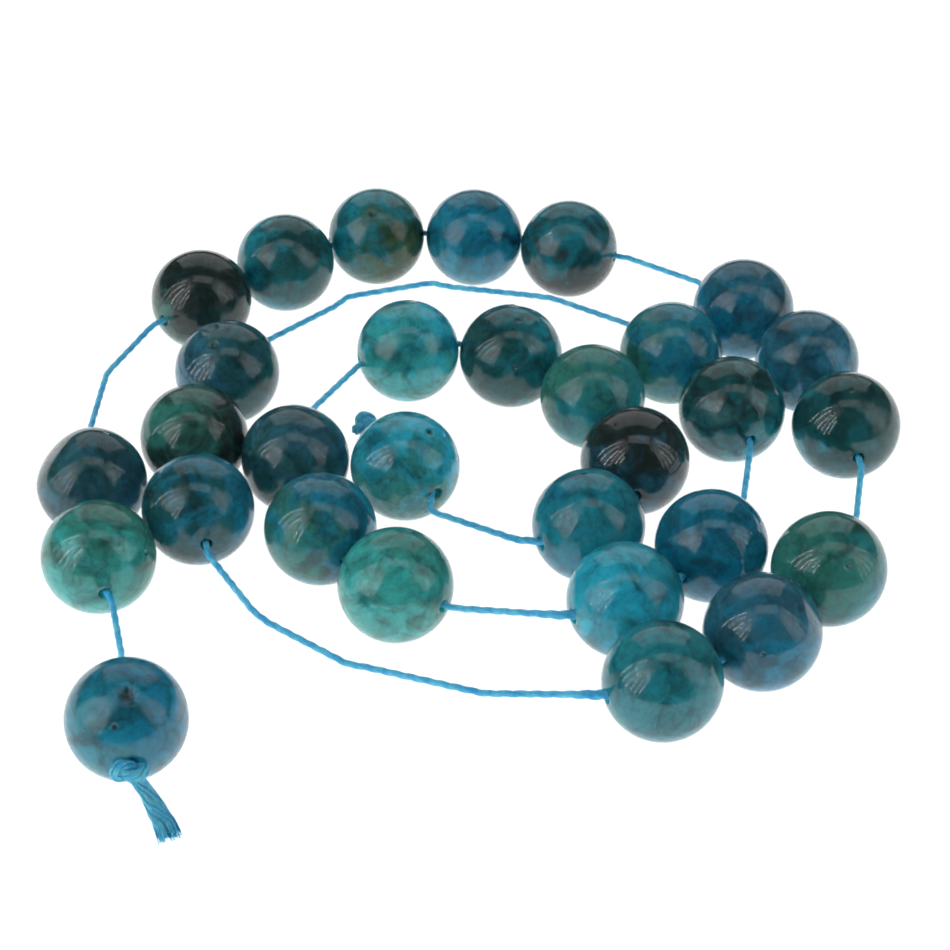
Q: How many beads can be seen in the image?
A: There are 30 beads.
